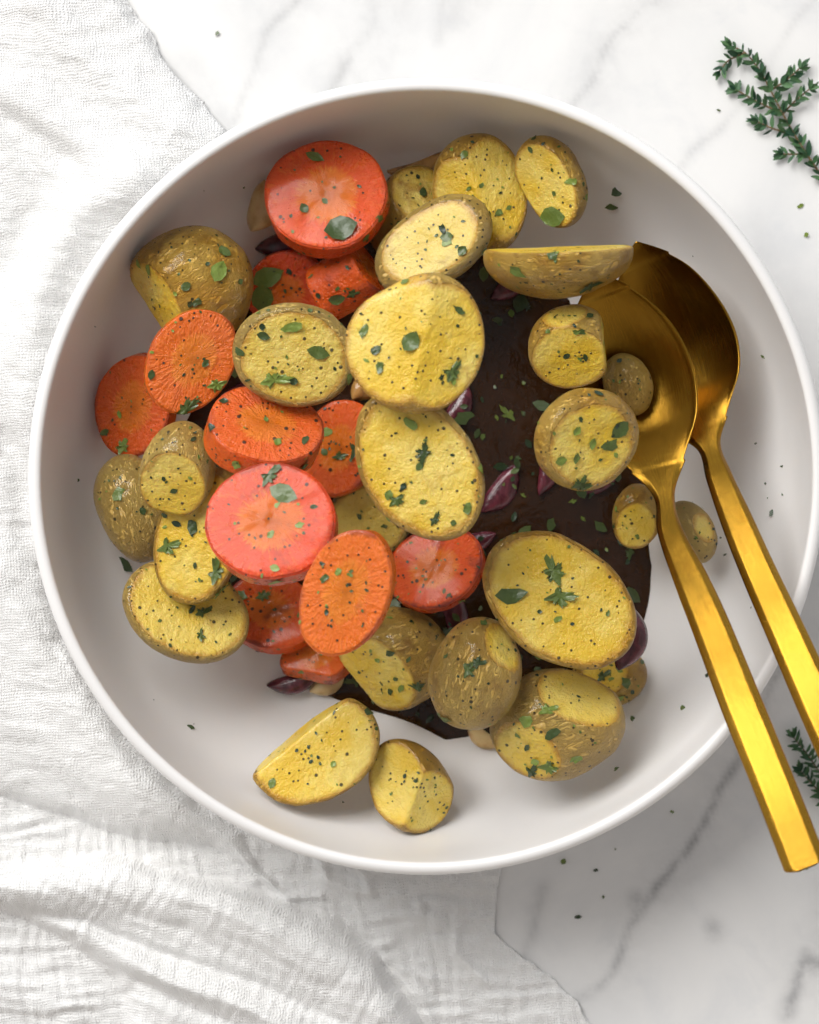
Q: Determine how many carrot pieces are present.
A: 12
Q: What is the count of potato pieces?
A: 26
